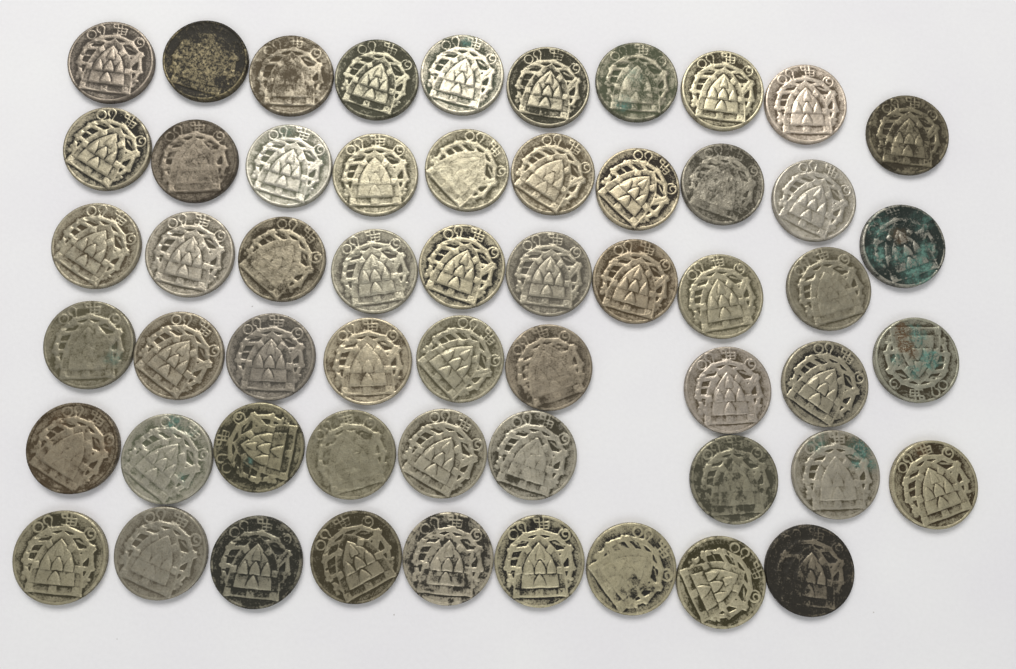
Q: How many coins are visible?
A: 56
